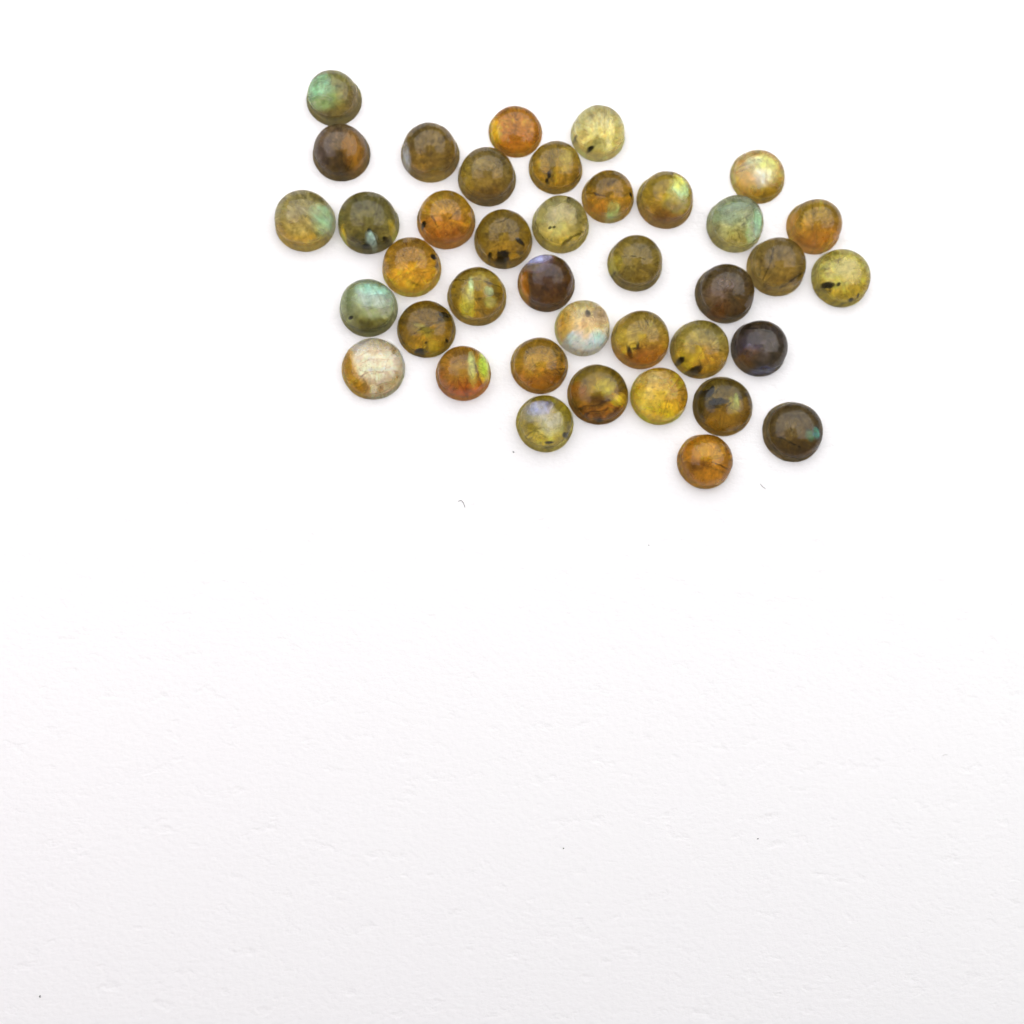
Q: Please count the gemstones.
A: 39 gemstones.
